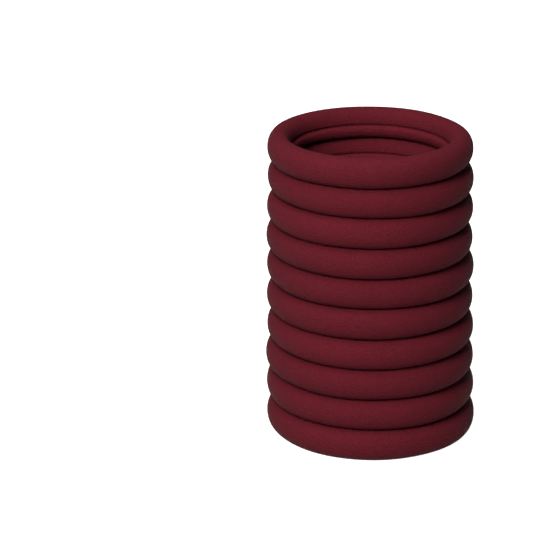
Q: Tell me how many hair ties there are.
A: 10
